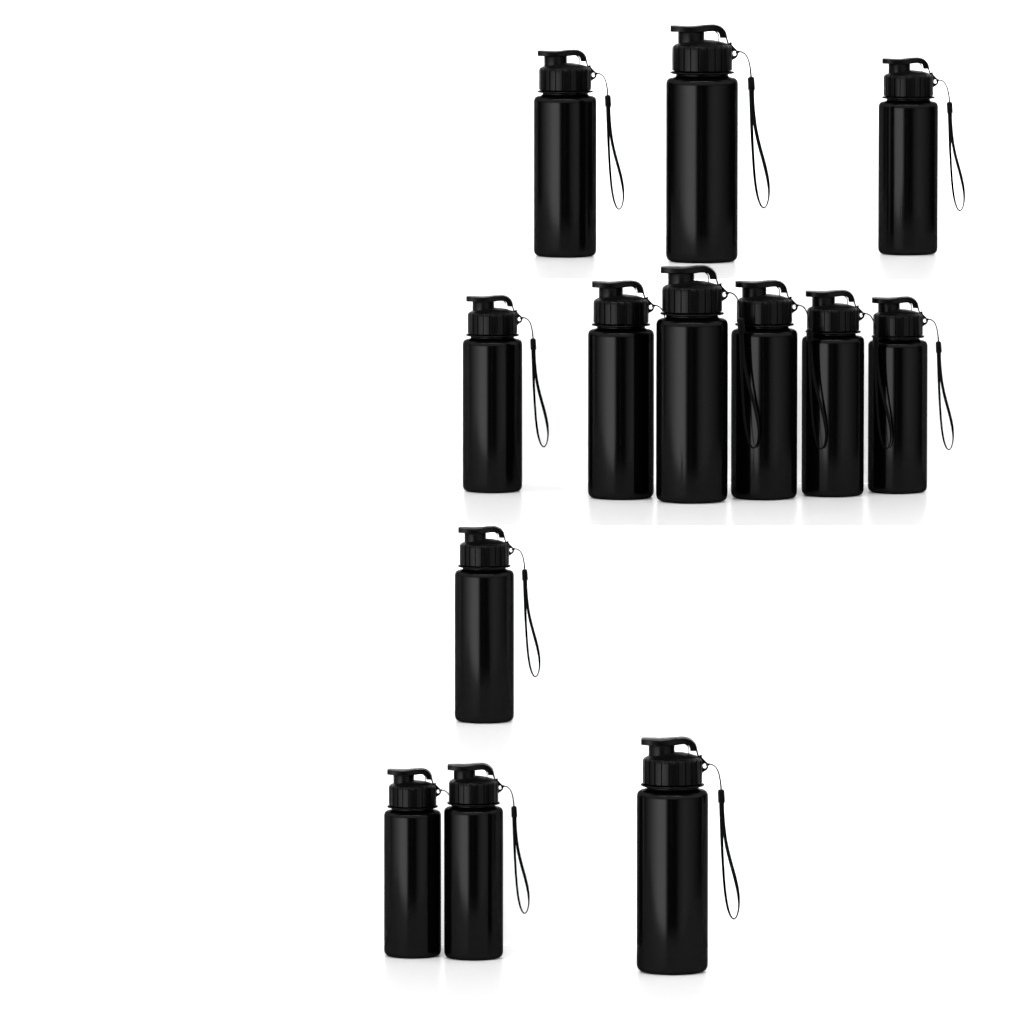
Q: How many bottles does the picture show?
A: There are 13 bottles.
